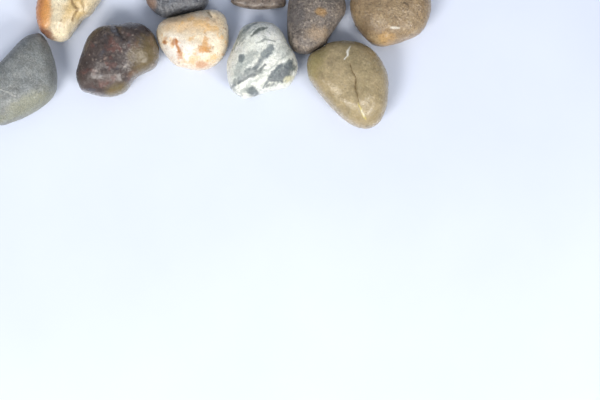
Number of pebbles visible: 10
